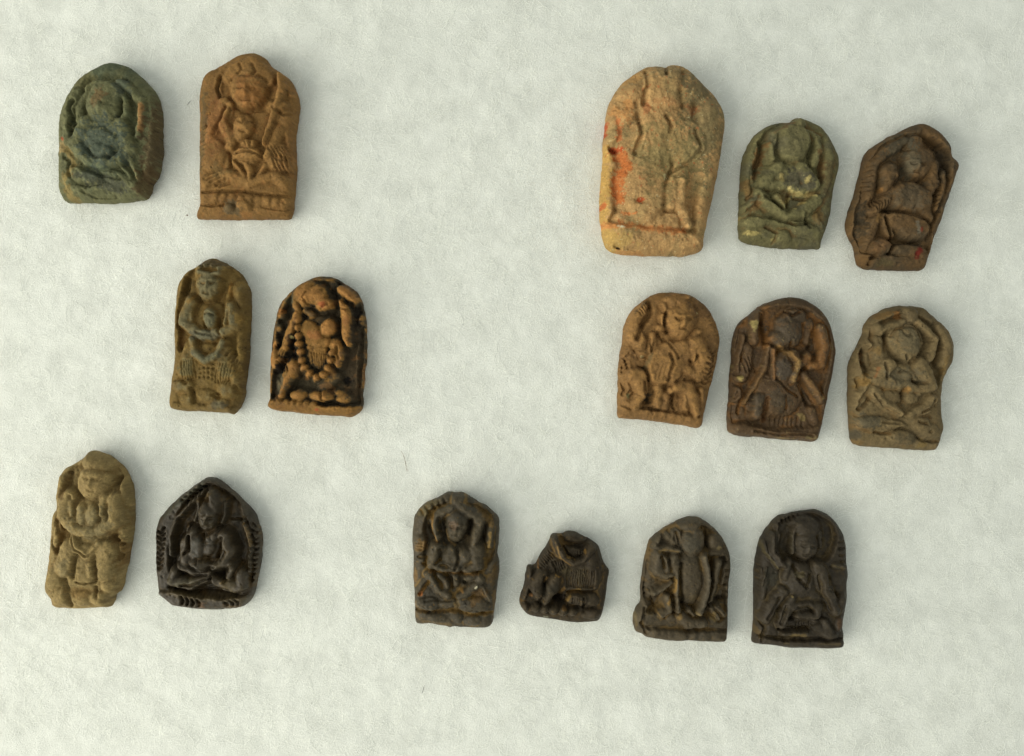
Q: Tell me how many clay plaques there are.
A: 16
